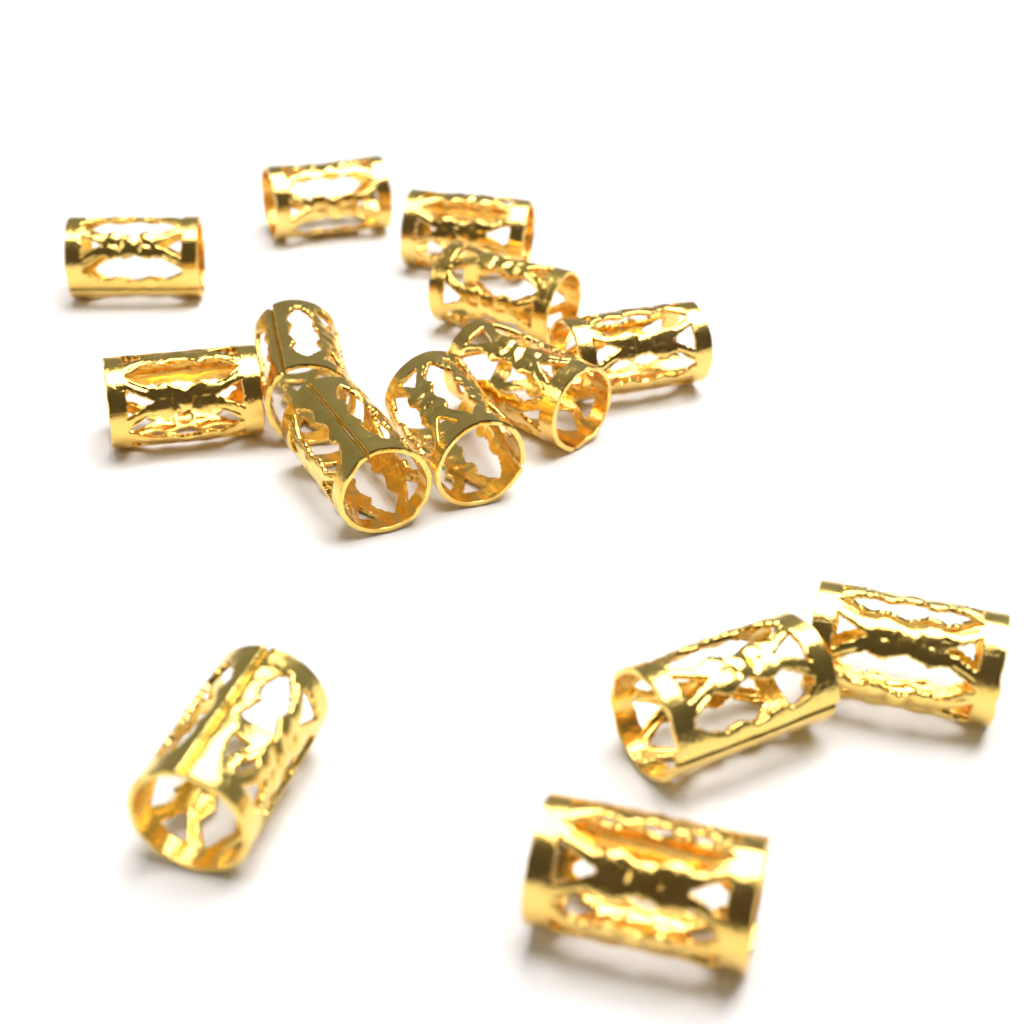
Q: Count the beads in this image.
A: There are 14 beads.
